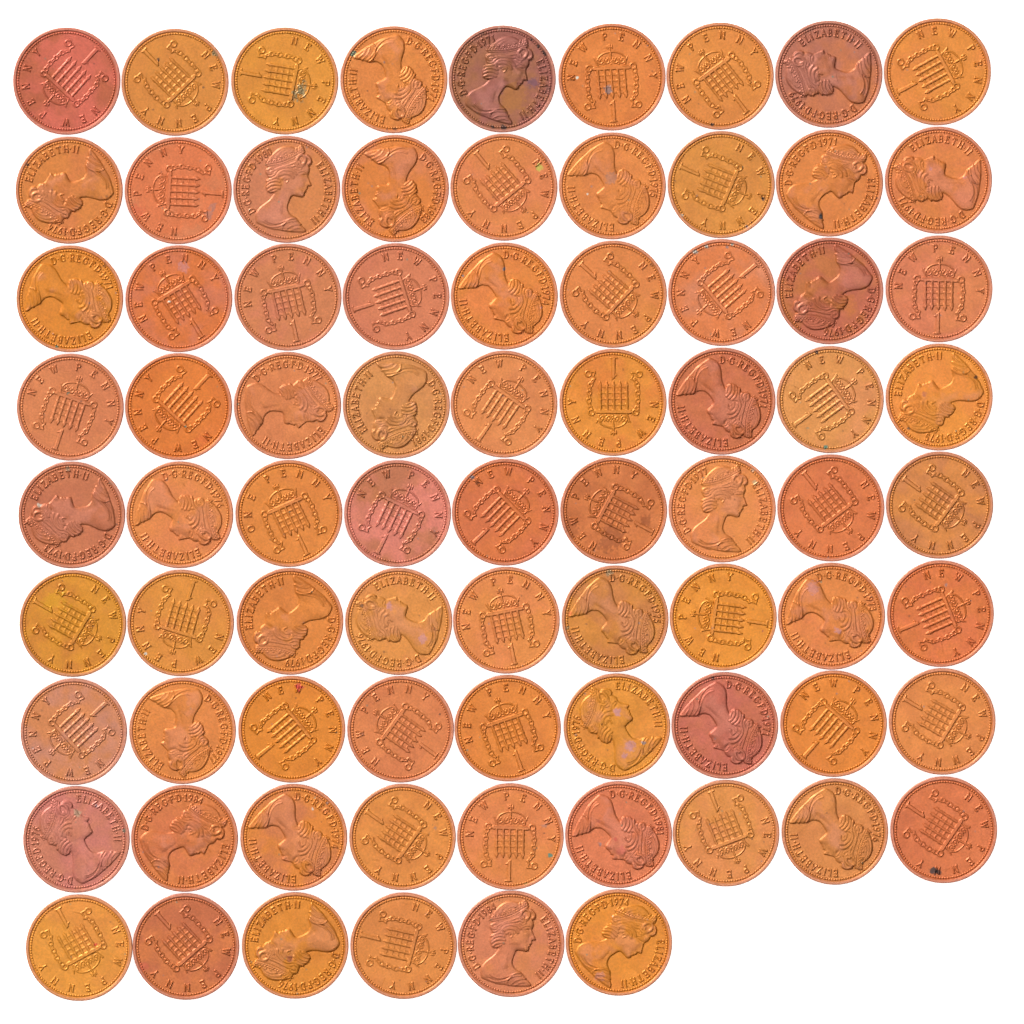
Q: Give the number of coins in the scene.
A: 78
